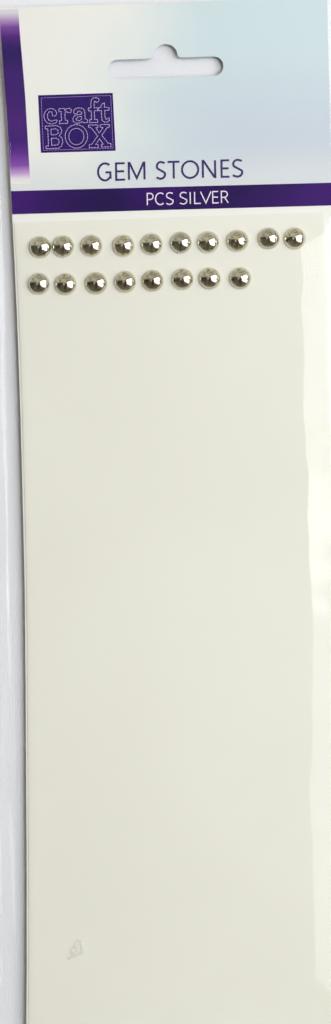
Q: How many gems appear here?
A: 18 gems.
